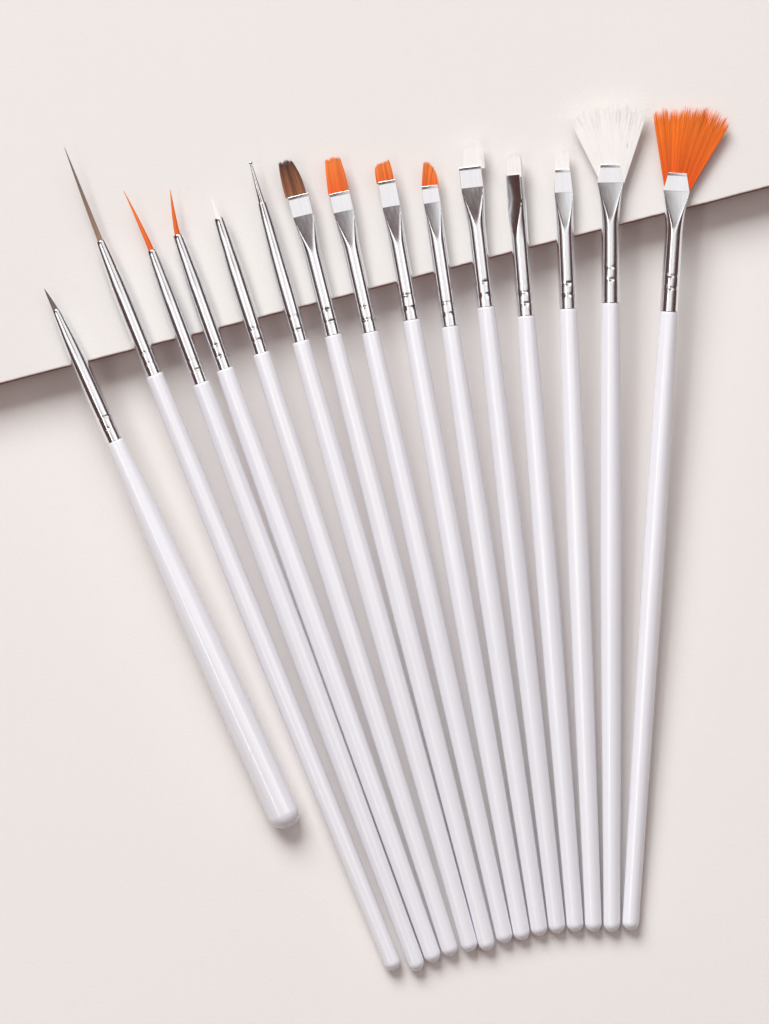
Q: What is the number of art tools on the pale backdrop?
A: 15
